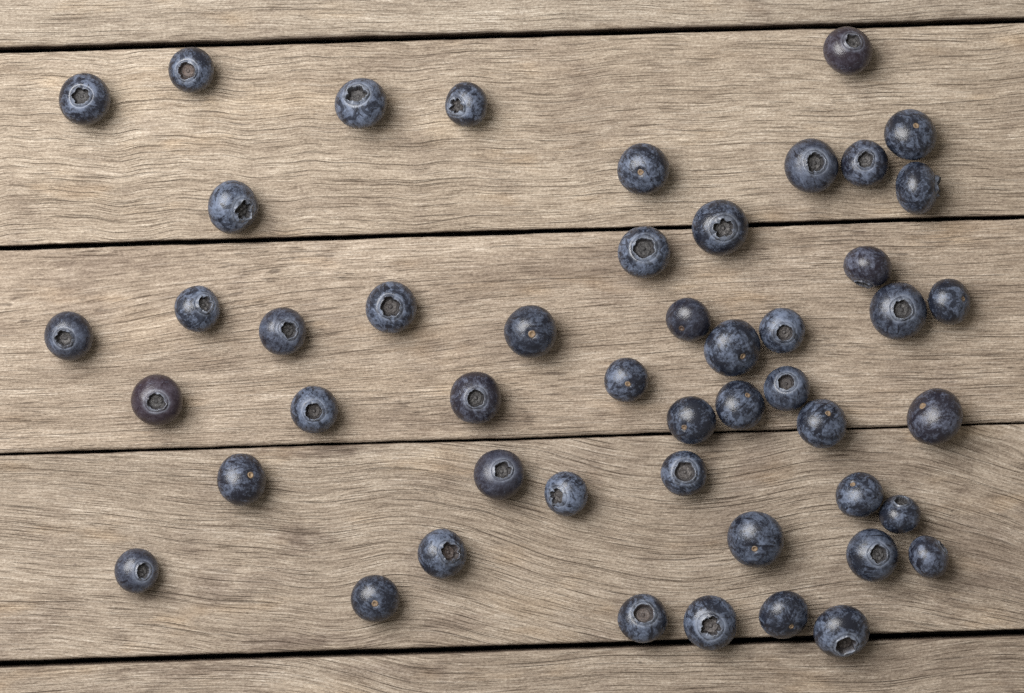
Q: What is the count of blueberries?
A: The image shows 49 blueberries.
